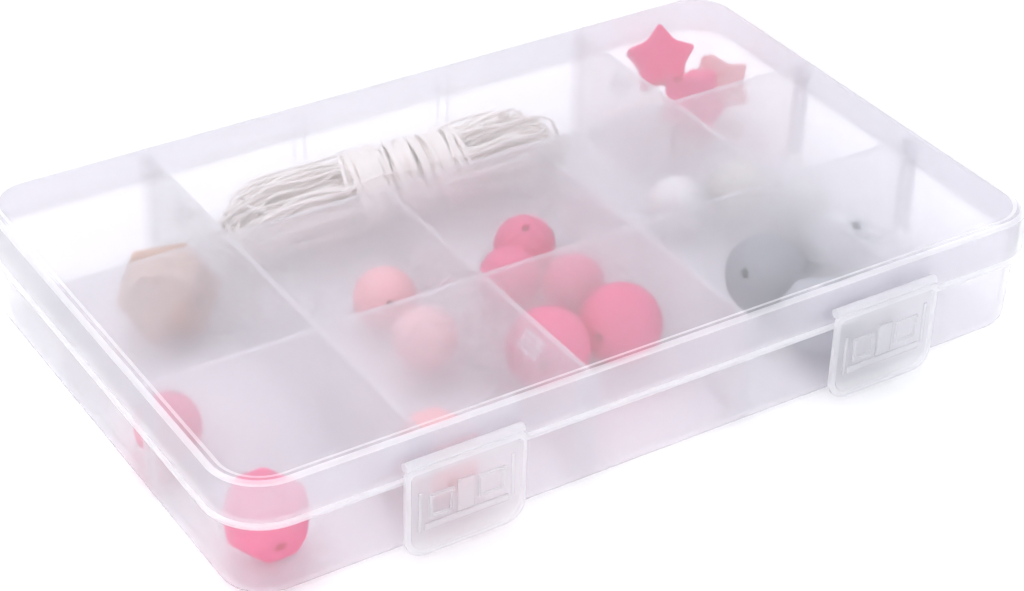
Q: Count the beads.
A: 20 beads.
